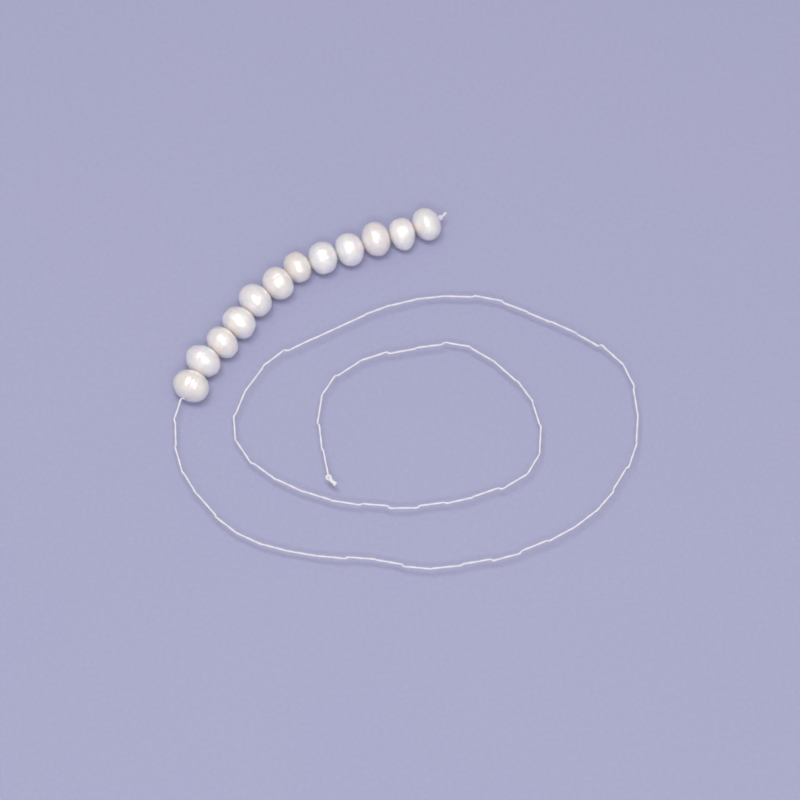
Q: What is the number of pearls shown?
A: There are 12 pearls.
